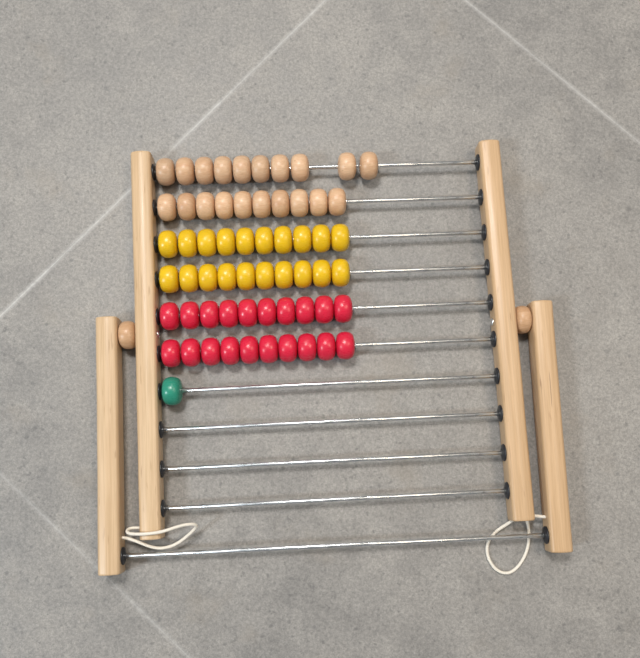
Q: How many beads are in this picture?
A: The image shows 61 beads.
